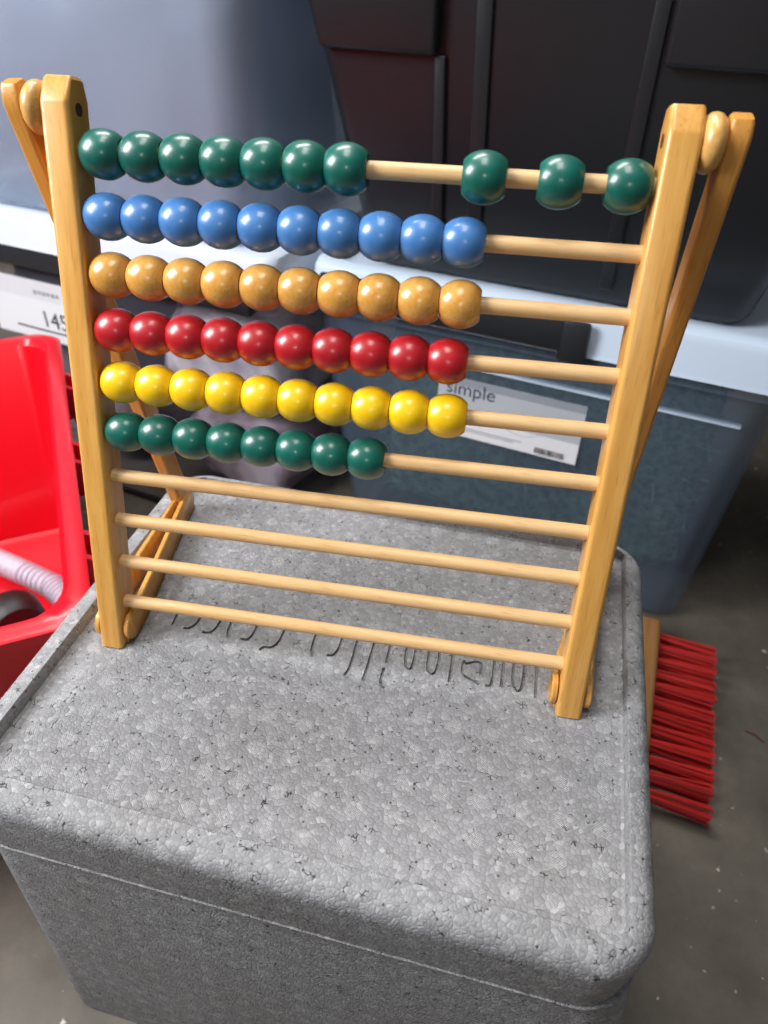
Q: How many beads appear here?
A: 58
